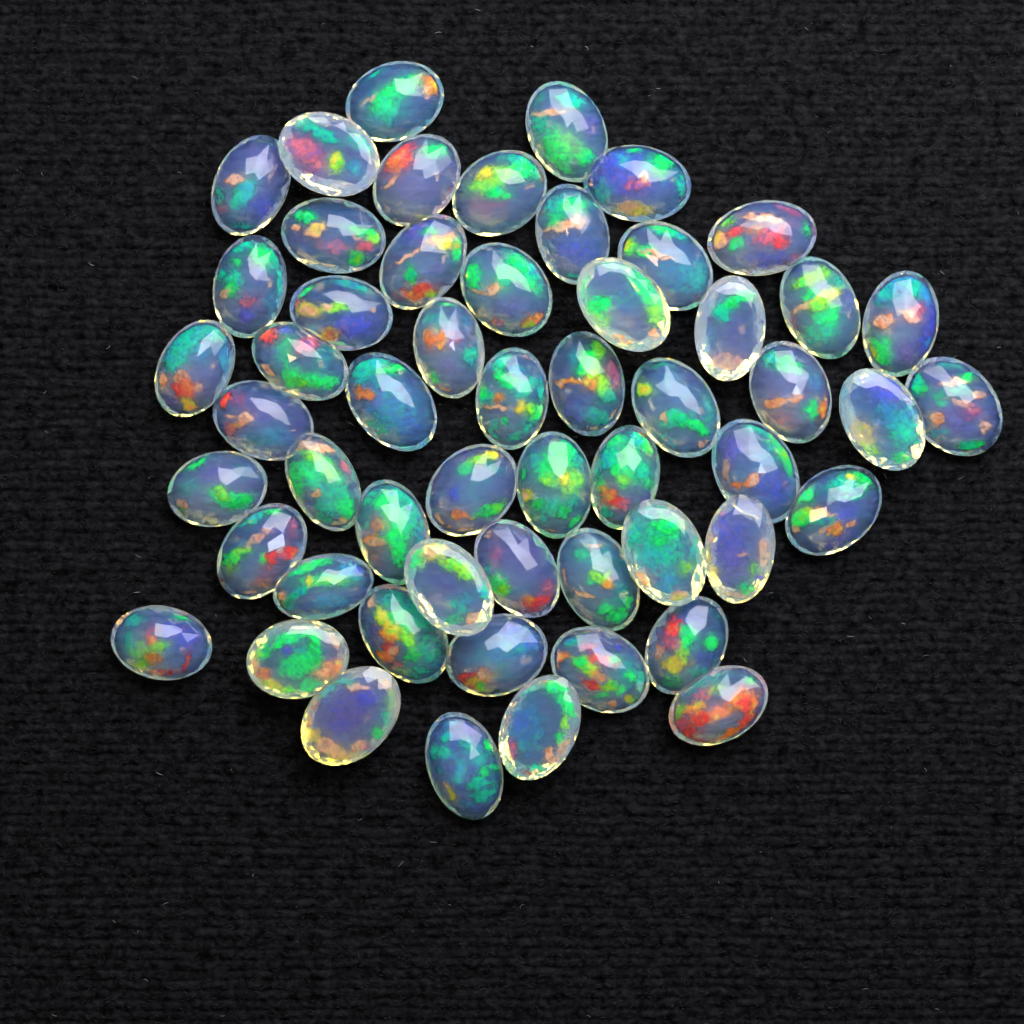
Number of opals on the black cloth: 55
